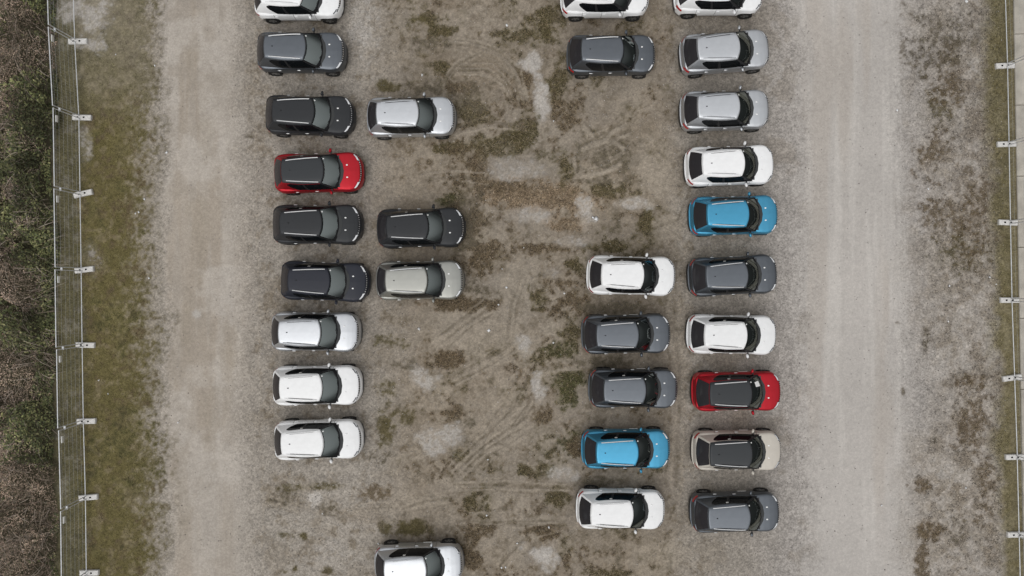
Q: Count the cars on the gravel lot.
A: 30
